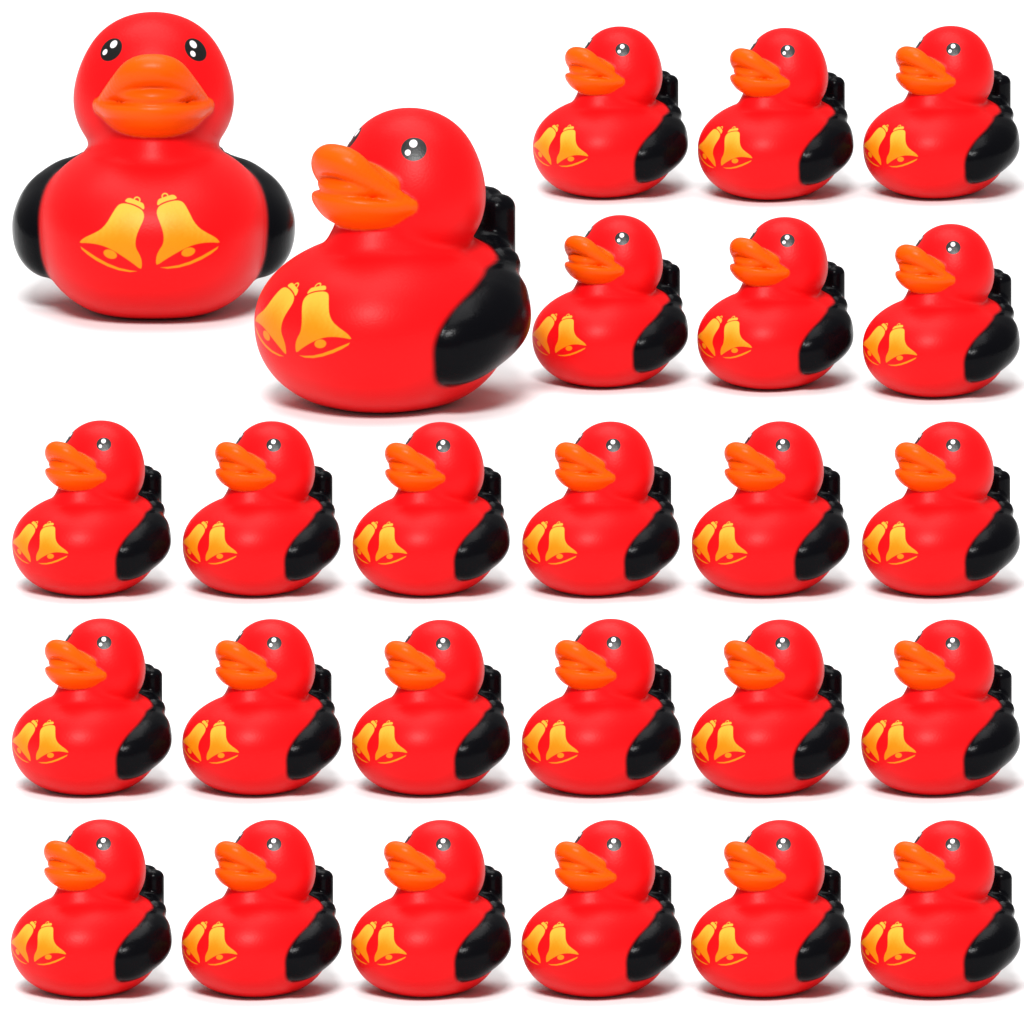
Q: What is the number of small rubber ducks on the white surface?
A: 24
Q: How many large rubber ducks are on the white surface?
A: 2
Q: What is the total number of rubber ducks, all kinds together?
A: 26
